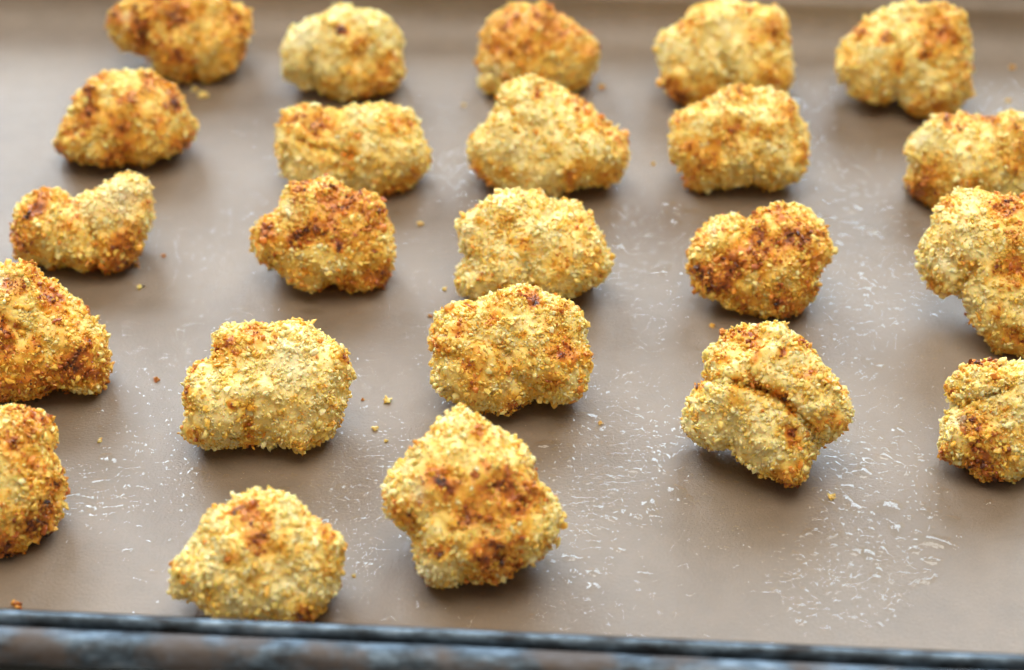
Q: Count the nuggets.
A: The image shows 23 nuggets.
